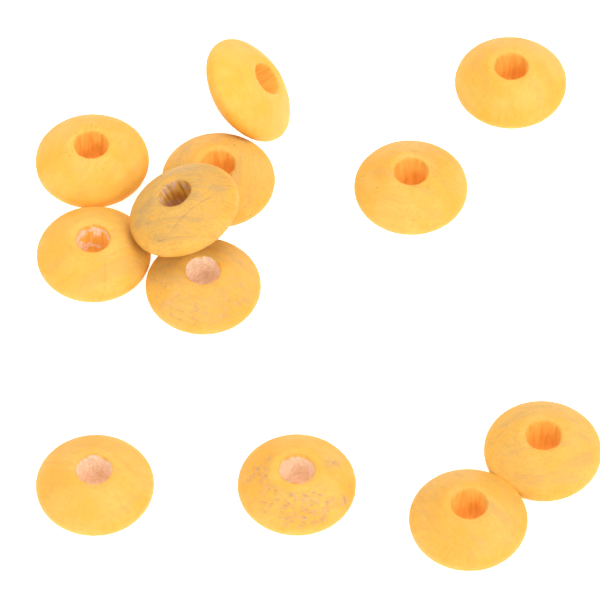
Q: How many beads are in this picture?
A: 12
